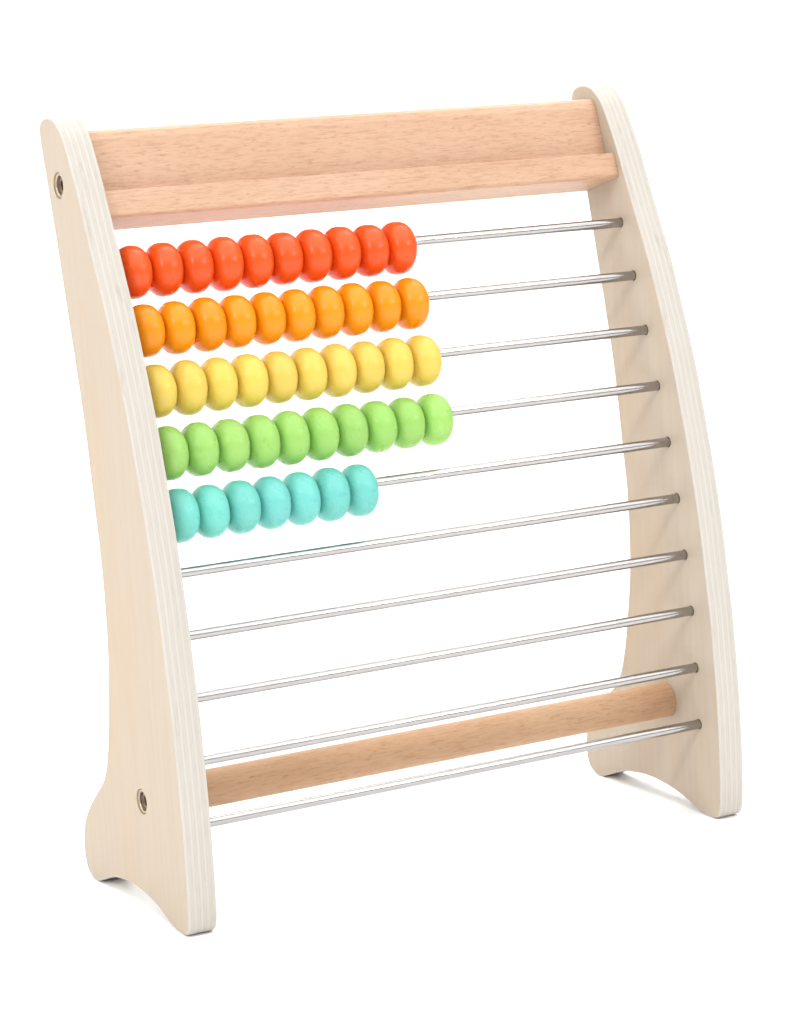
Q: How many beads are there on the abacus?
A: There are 47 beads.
